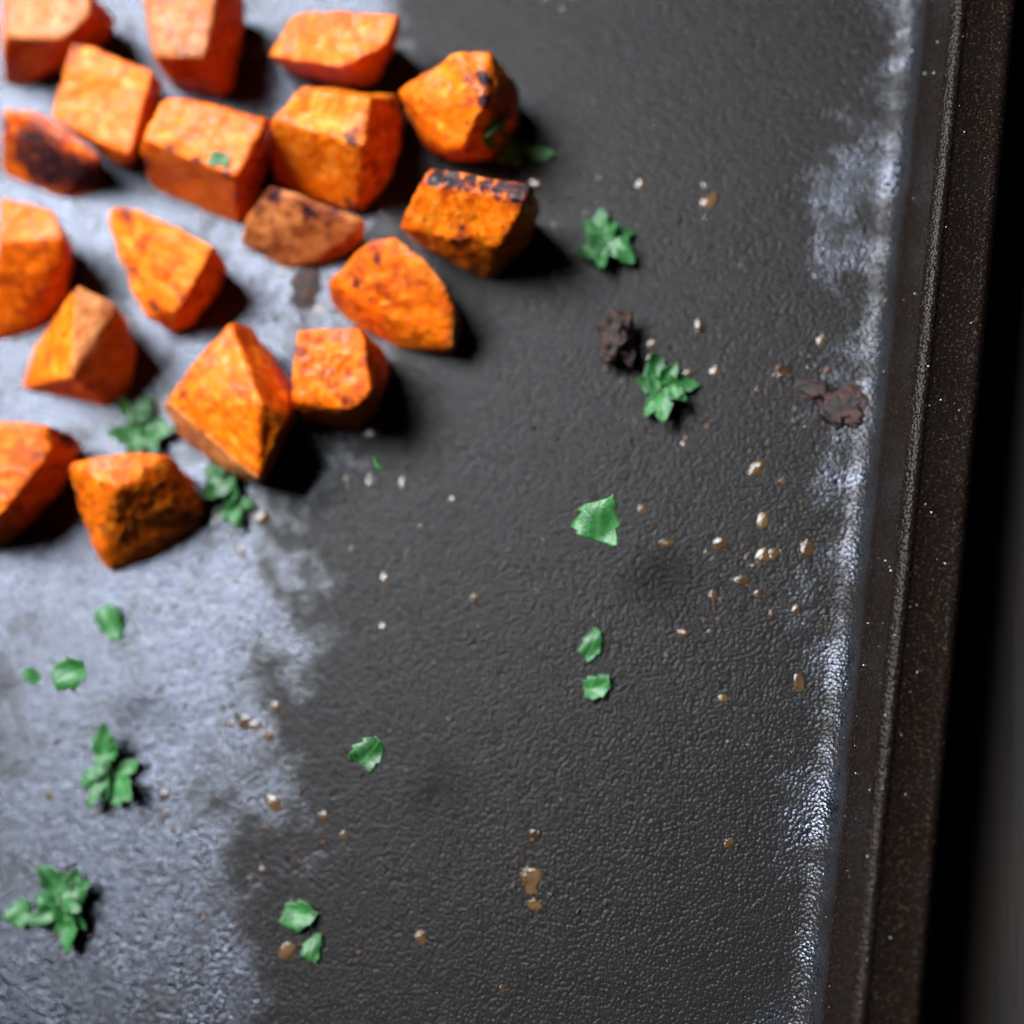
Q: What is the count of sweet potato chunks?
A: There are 18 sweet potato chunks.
